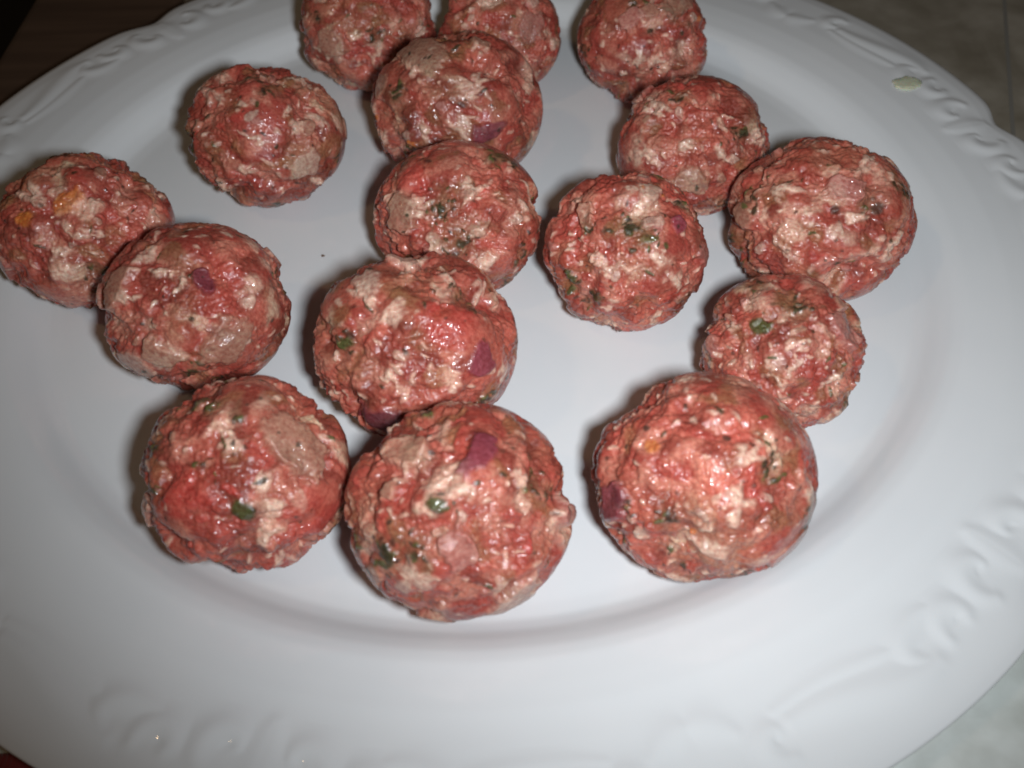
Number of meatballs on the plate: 16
